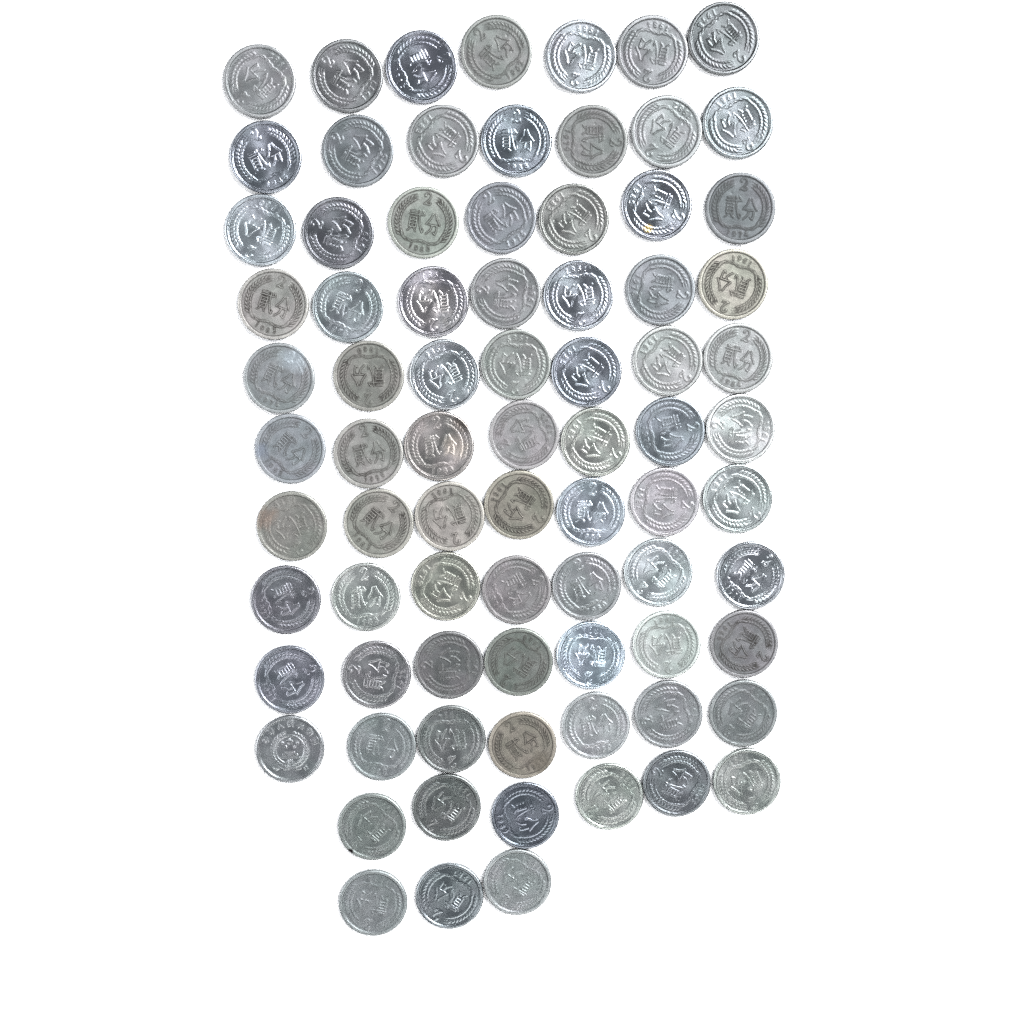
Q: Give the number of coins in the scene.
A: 79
